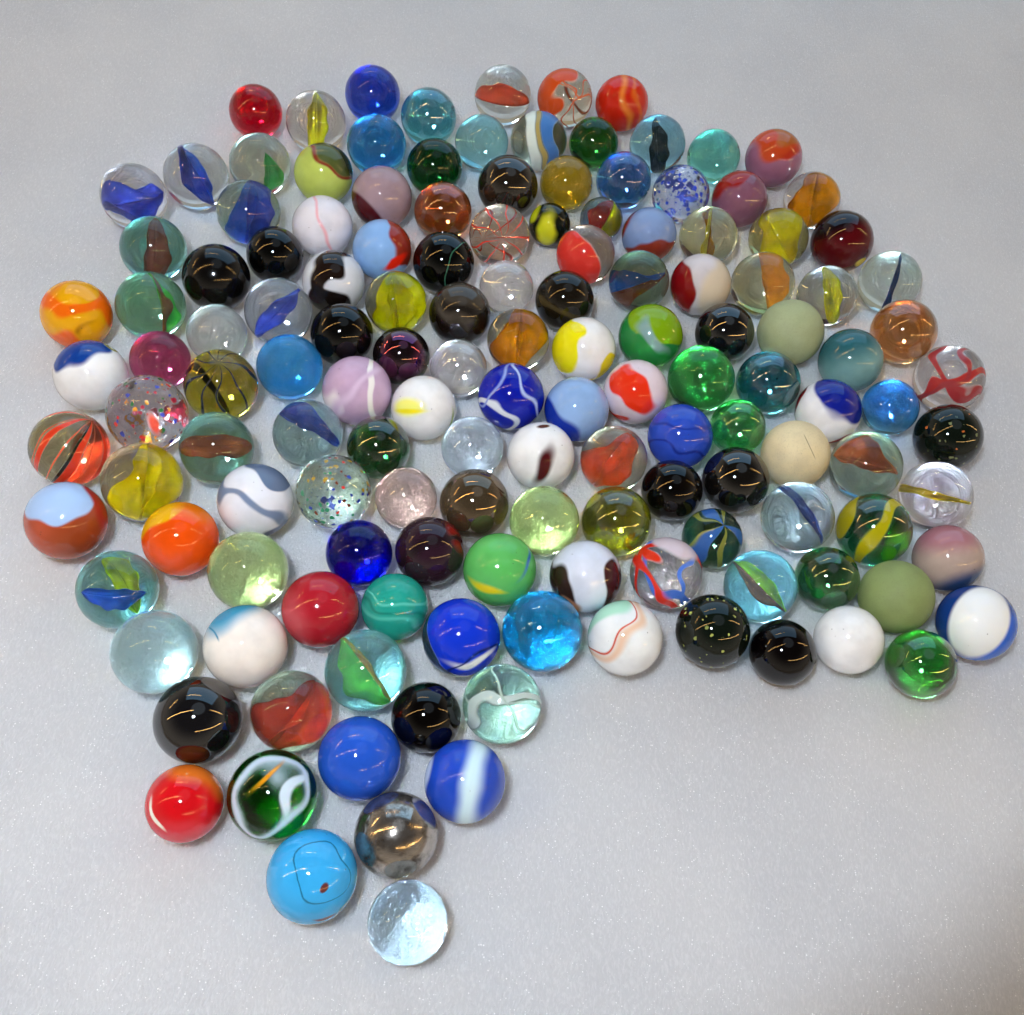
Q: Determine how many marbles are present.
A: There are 143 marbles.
